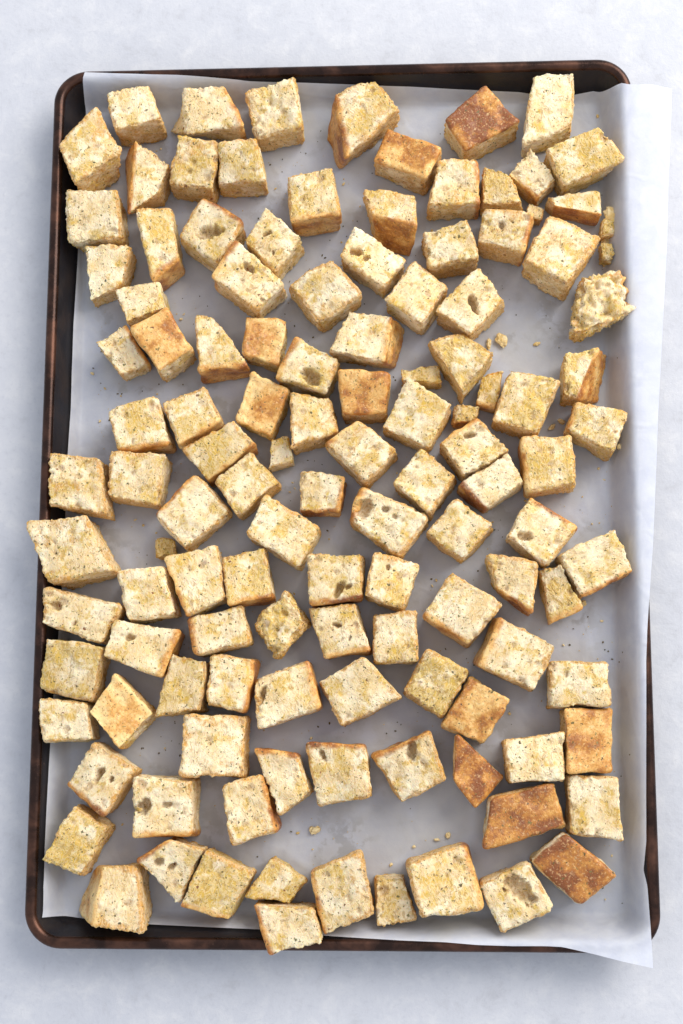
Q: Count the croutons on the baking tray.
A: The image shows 122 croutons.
